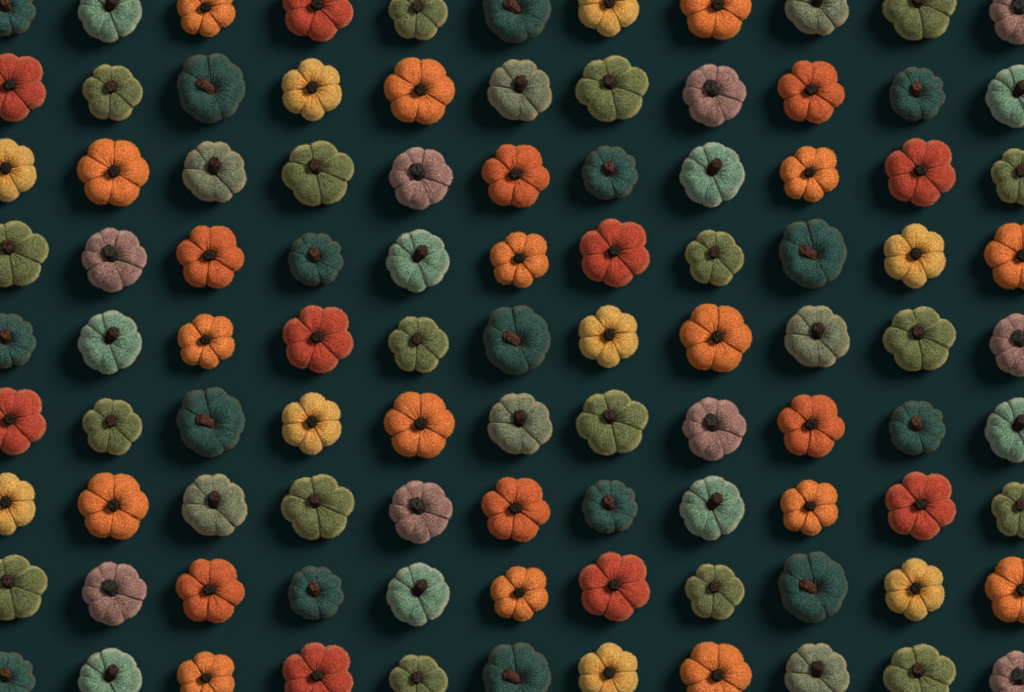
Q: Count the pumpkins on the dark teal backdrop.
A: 99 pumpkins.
